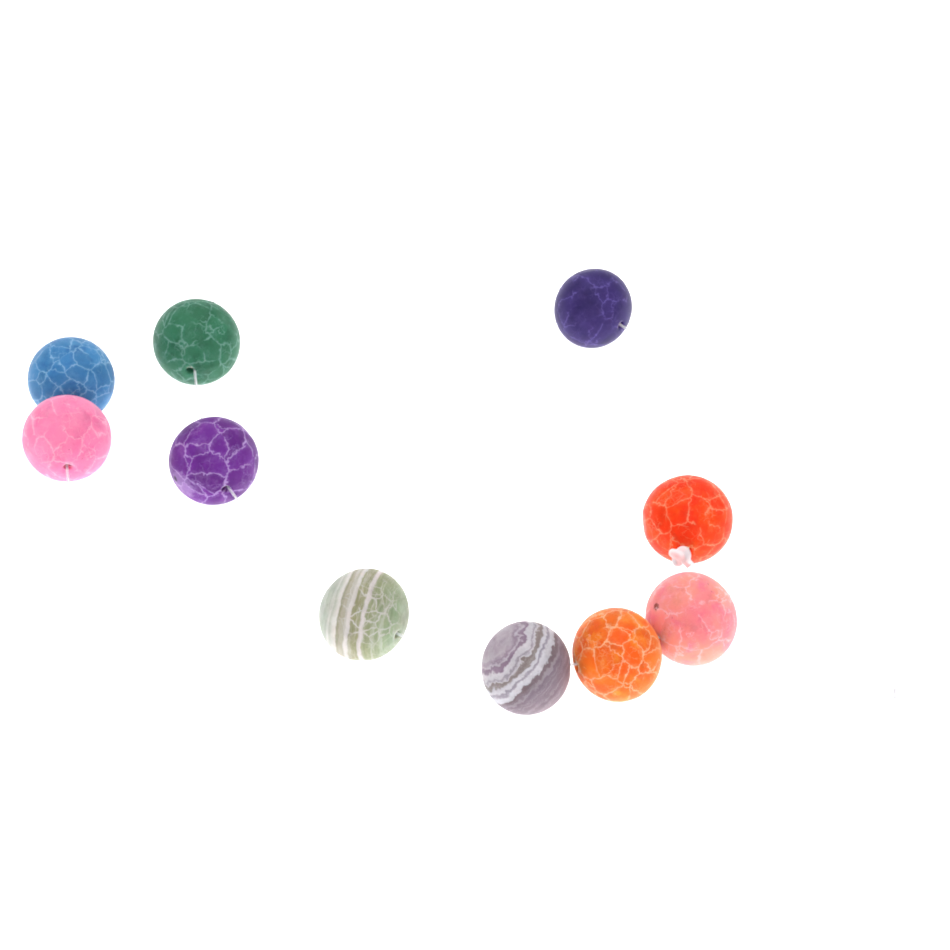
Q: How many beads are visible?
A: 10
